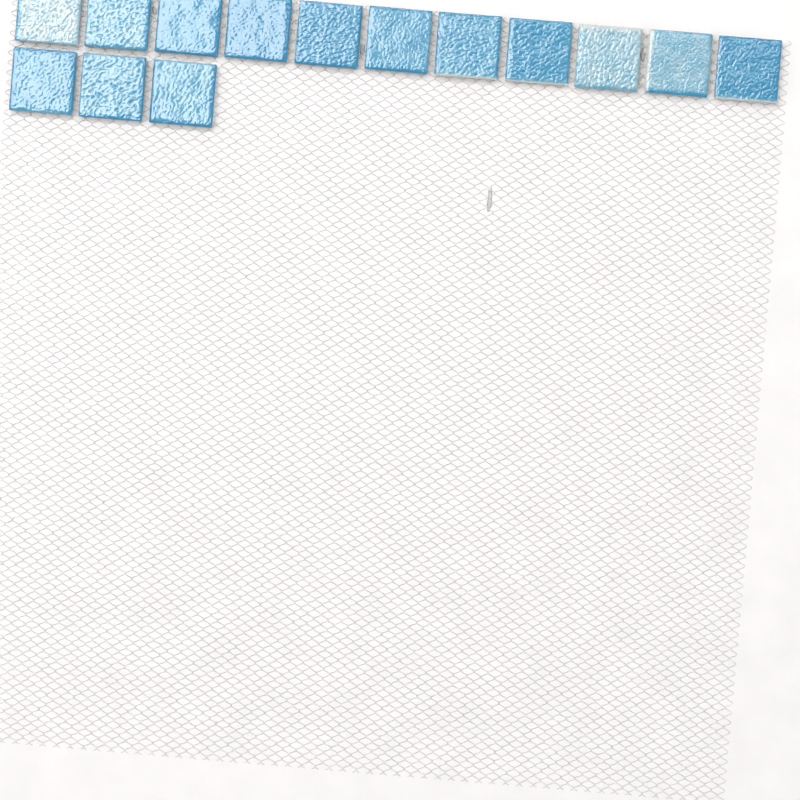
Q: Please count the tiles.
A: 14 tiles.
